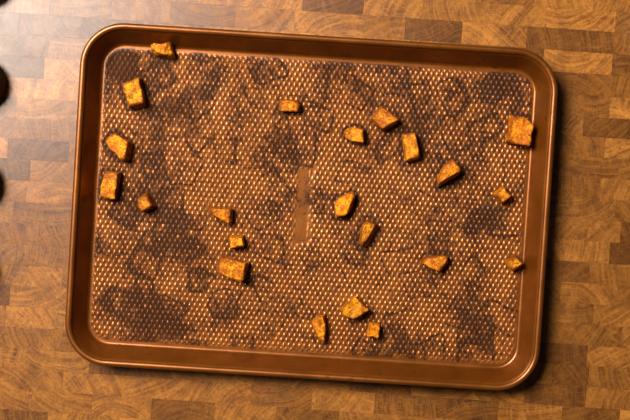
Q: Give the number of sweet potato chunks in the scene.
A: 22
